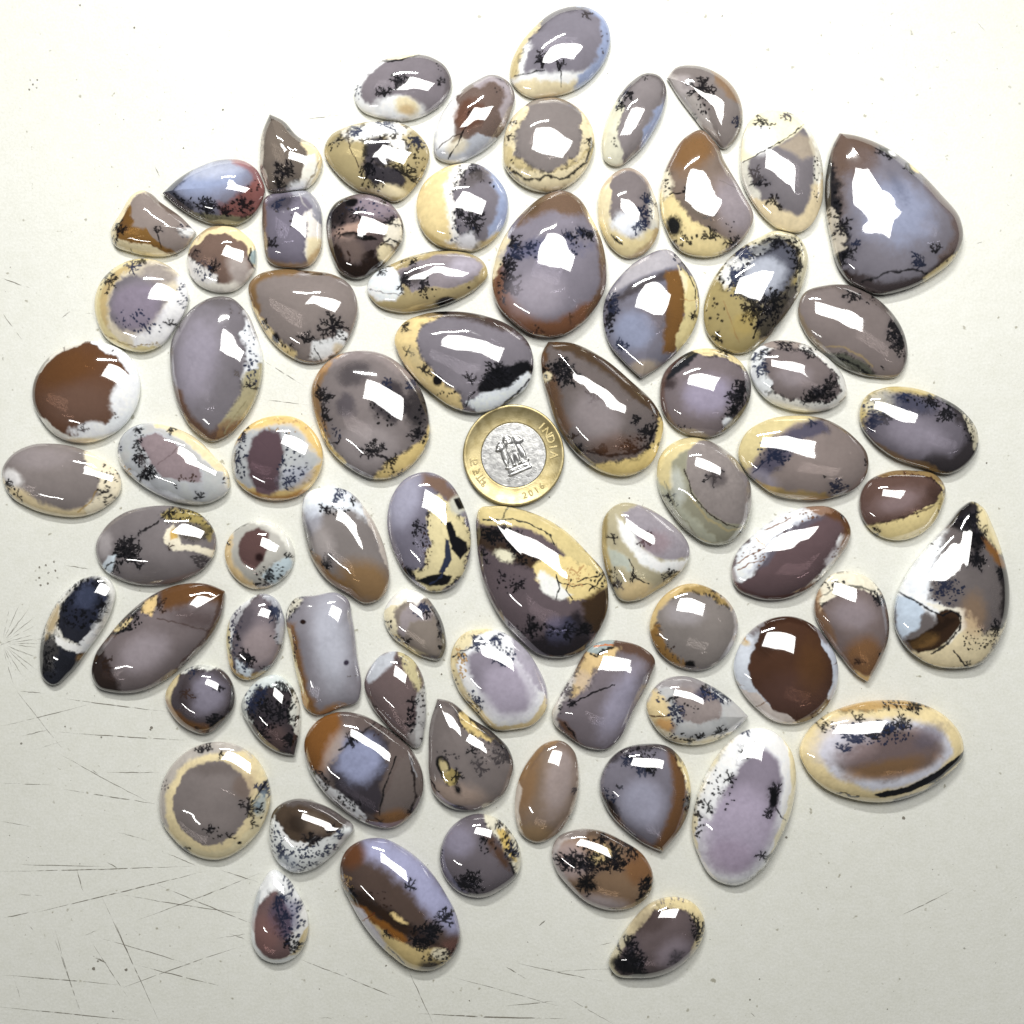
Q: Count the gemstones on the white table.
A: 74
